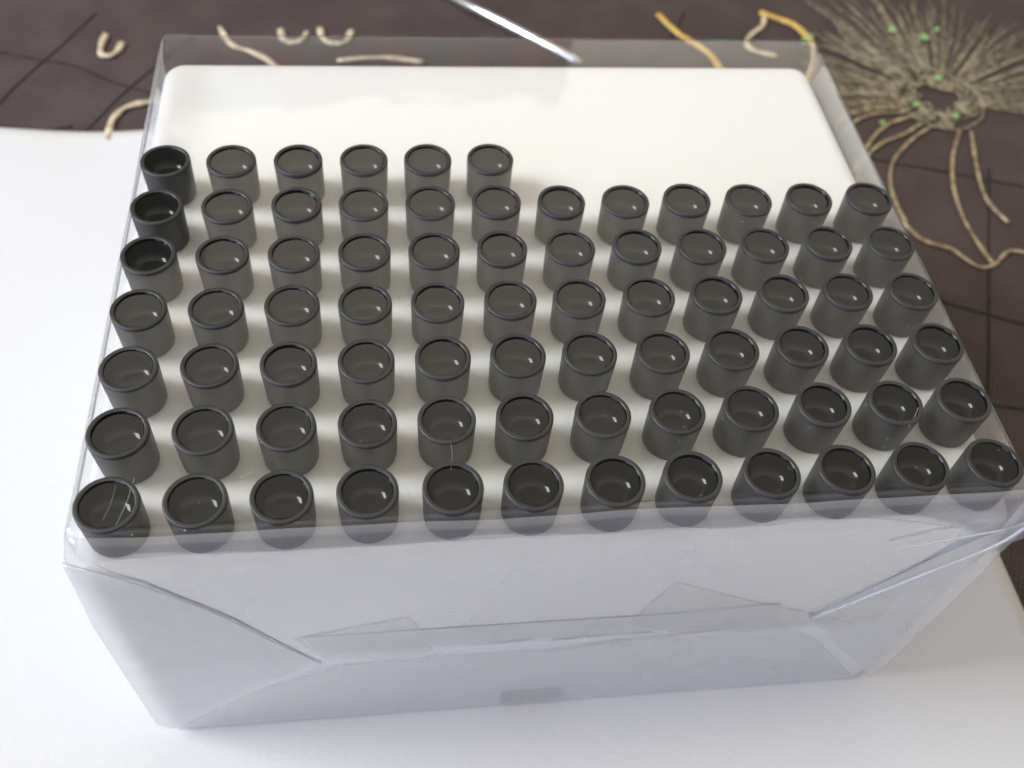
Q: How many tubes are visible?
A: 78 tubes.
